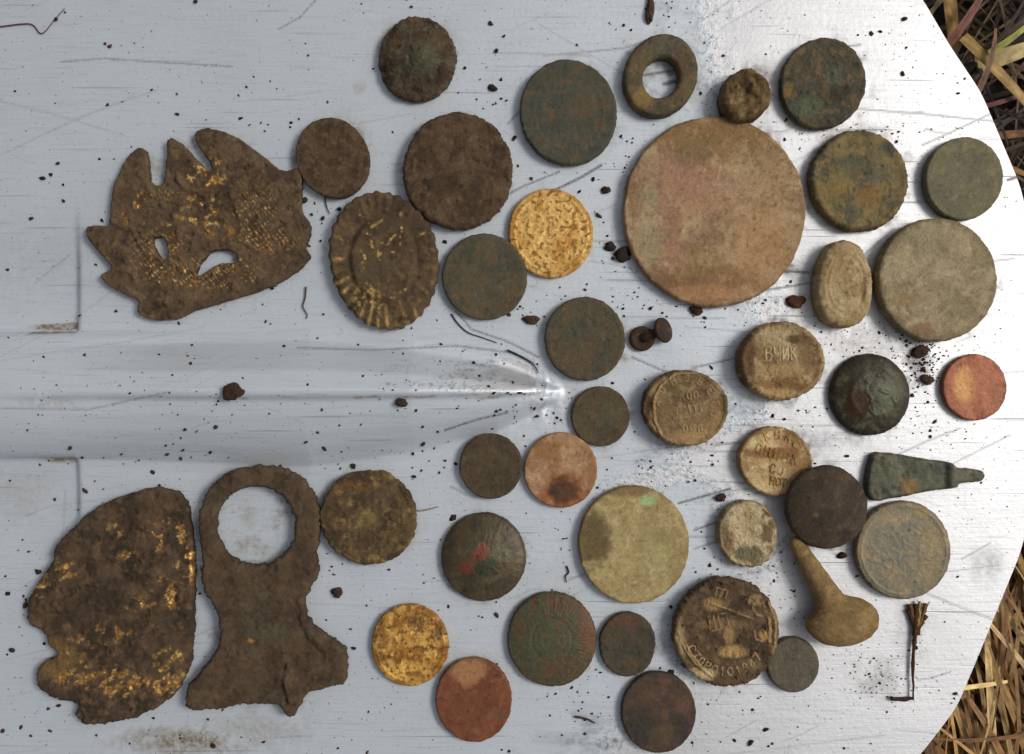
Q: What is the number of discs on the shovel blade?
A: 33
